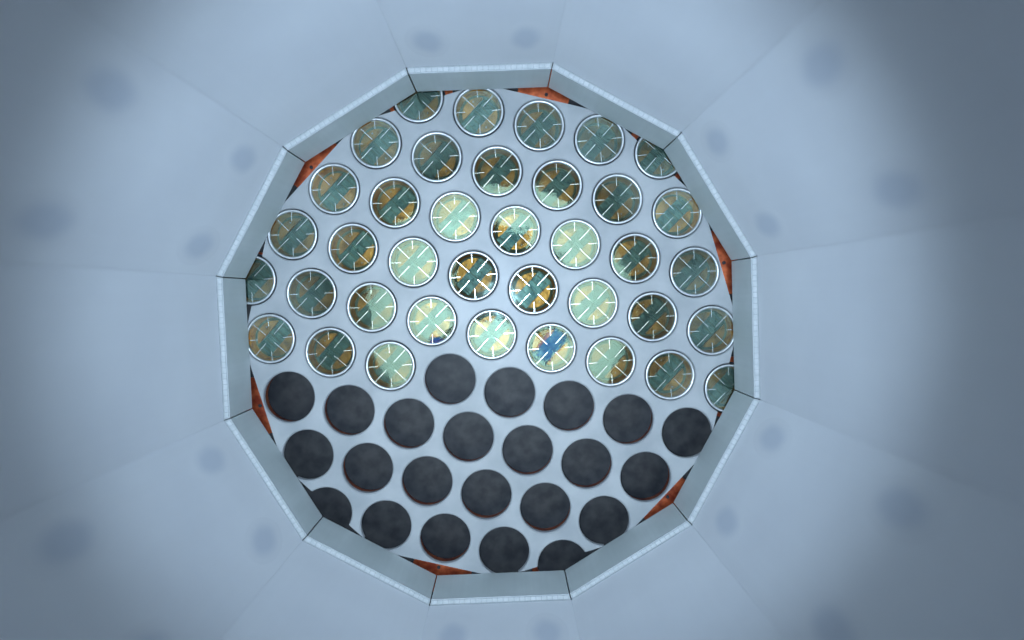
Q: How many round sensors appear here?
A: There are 38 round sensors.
